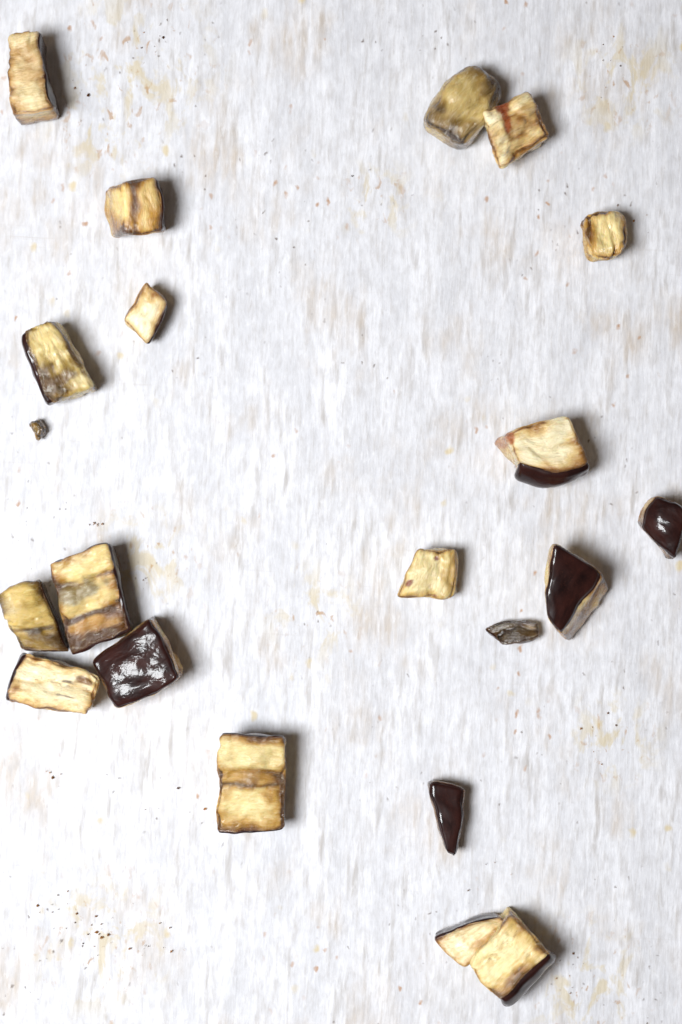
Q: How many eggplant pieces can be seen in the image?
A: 21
